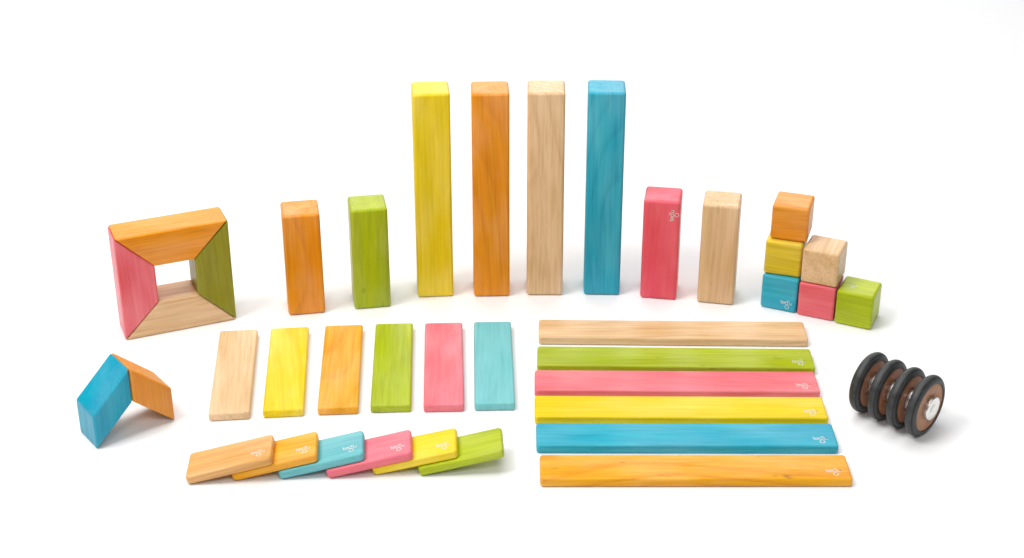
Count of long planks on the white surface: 6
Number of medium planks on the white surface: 6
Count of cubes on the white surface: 6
